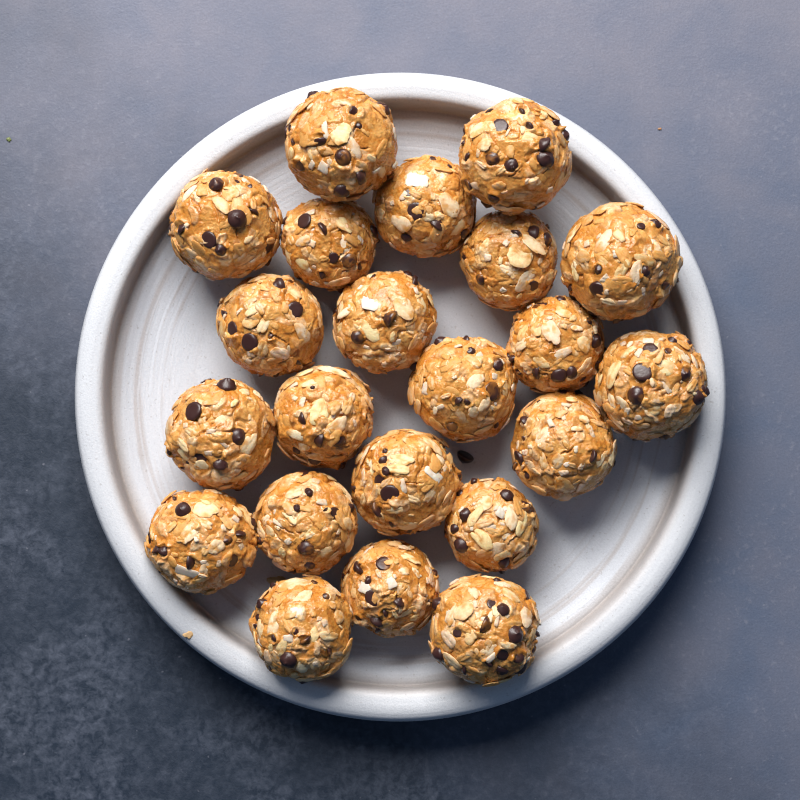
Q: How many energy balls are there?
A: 22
